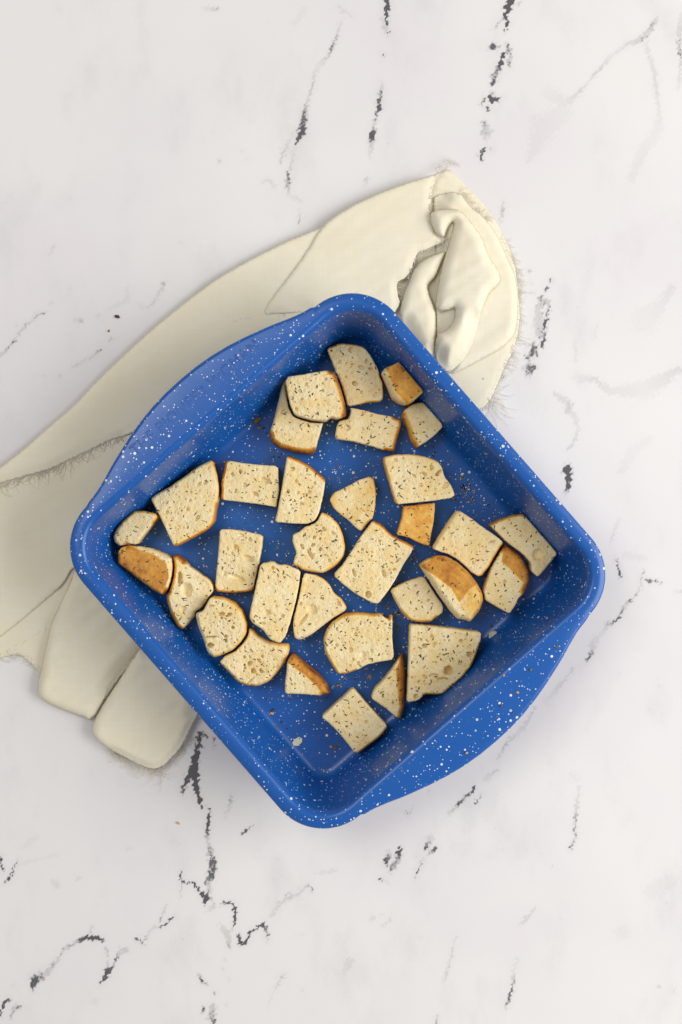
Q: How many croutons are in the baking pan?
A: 32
